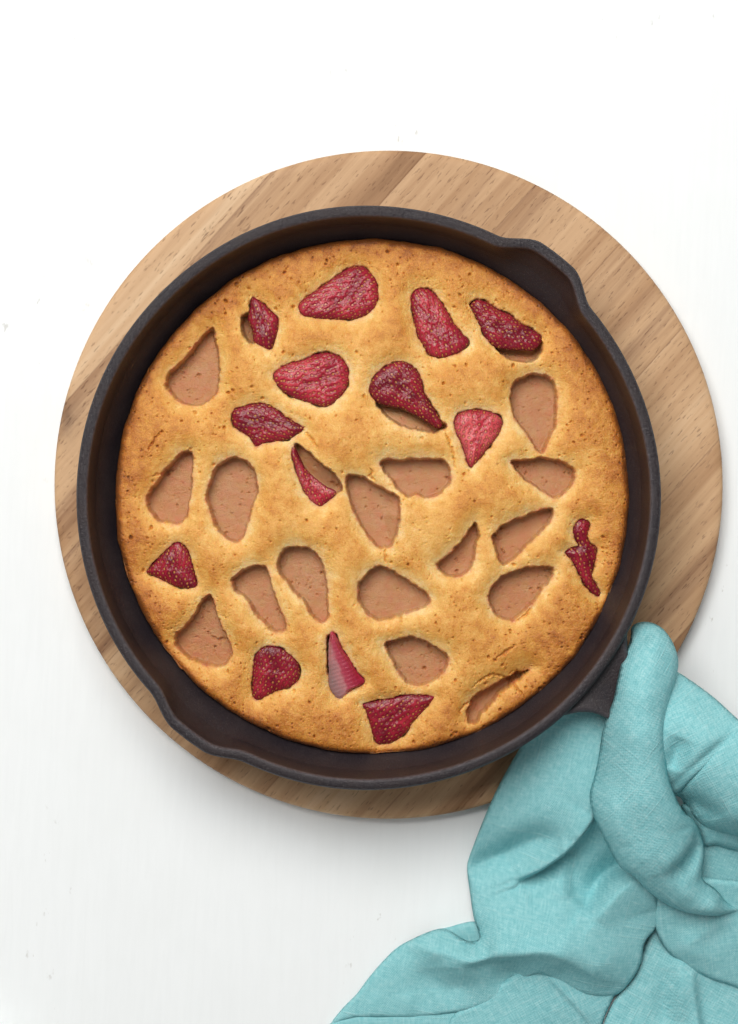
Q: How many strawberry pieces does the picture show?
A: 14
